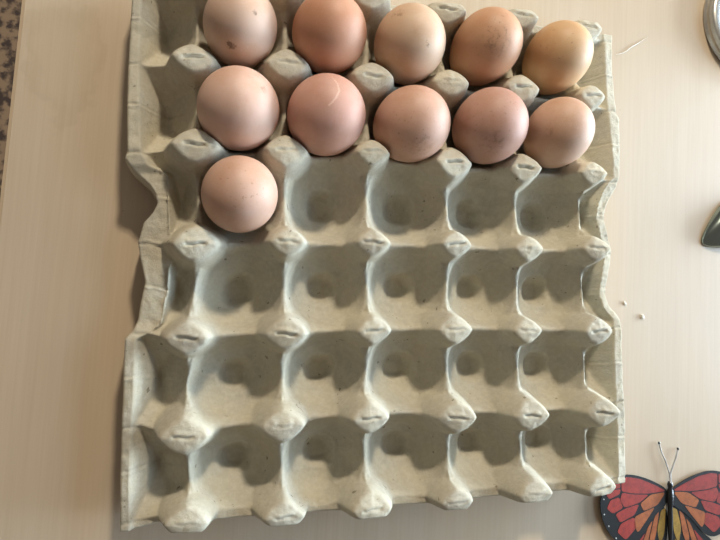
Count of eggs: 11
